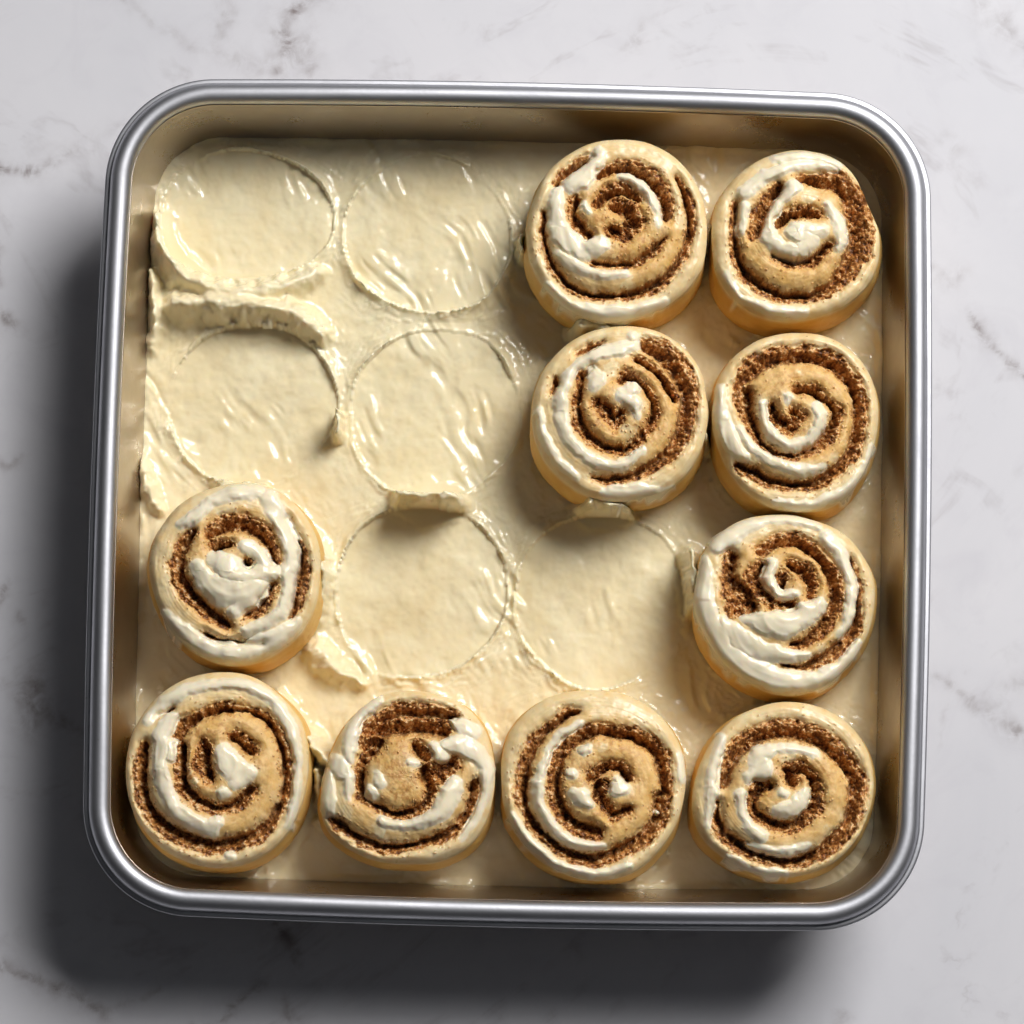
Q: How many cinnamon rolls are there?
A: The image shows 10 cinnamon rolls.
